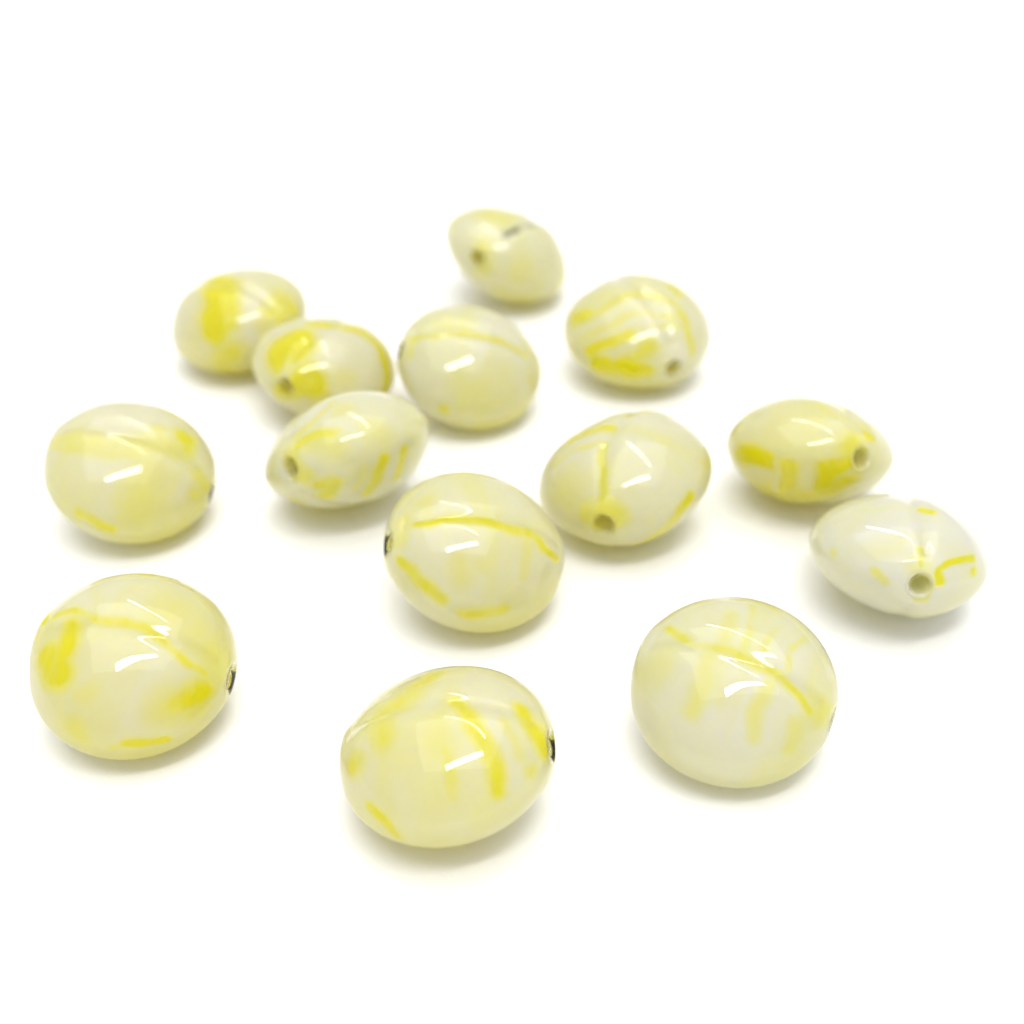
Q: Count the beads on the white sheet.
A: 14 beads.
